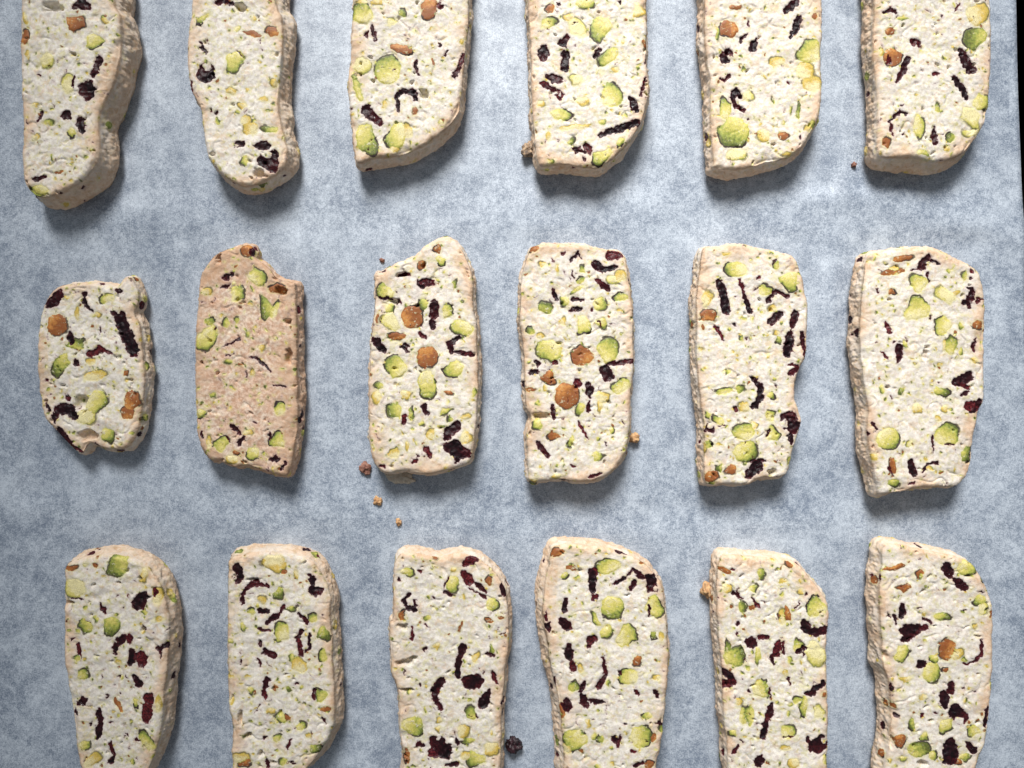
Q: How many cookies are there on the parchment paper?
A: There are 18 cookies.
